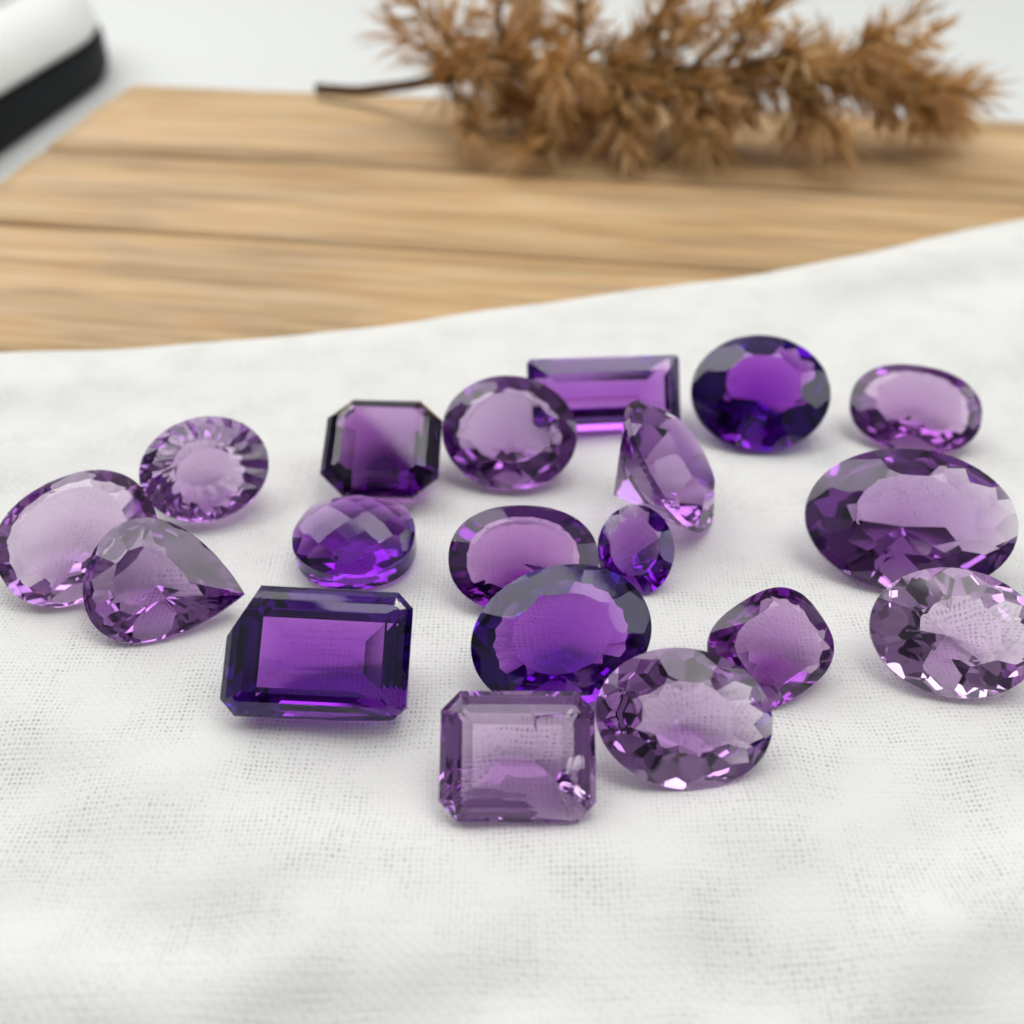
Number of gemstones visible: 19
